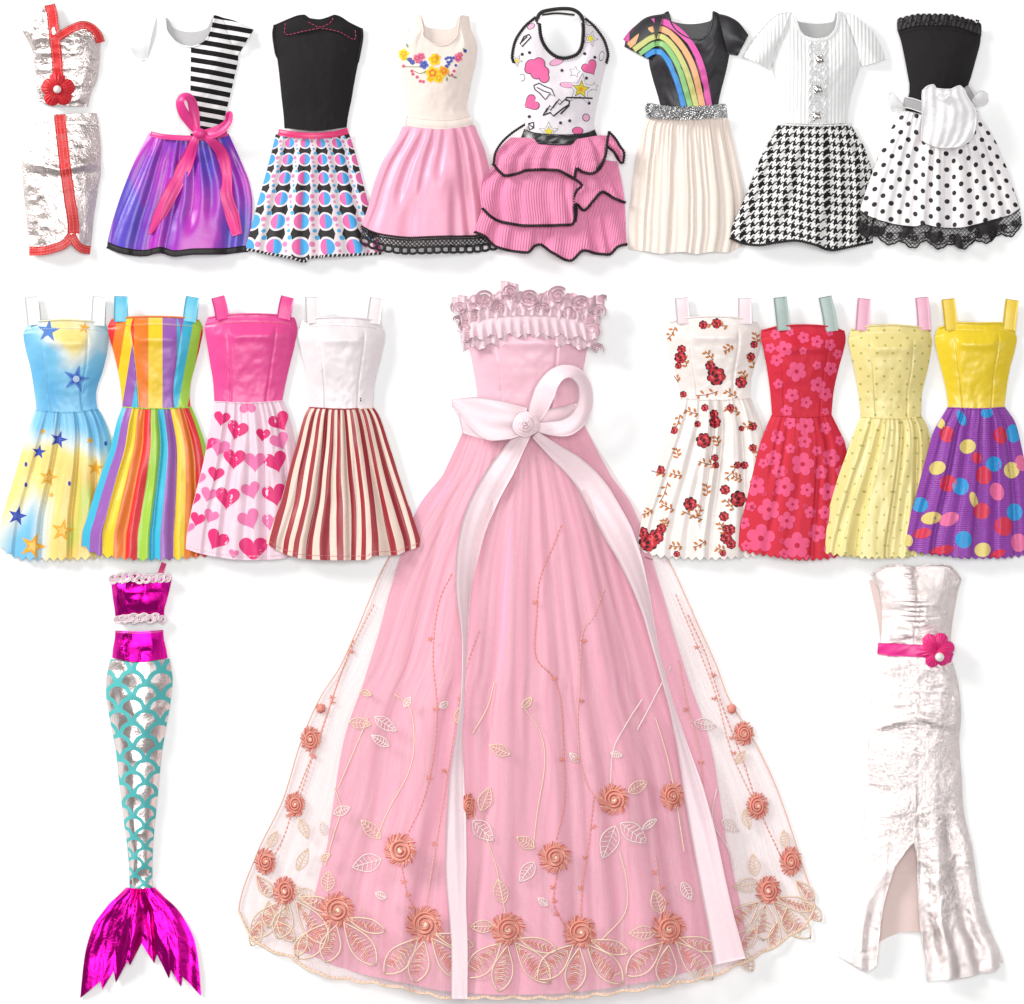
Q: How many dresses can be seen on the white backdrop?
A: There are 17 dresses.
